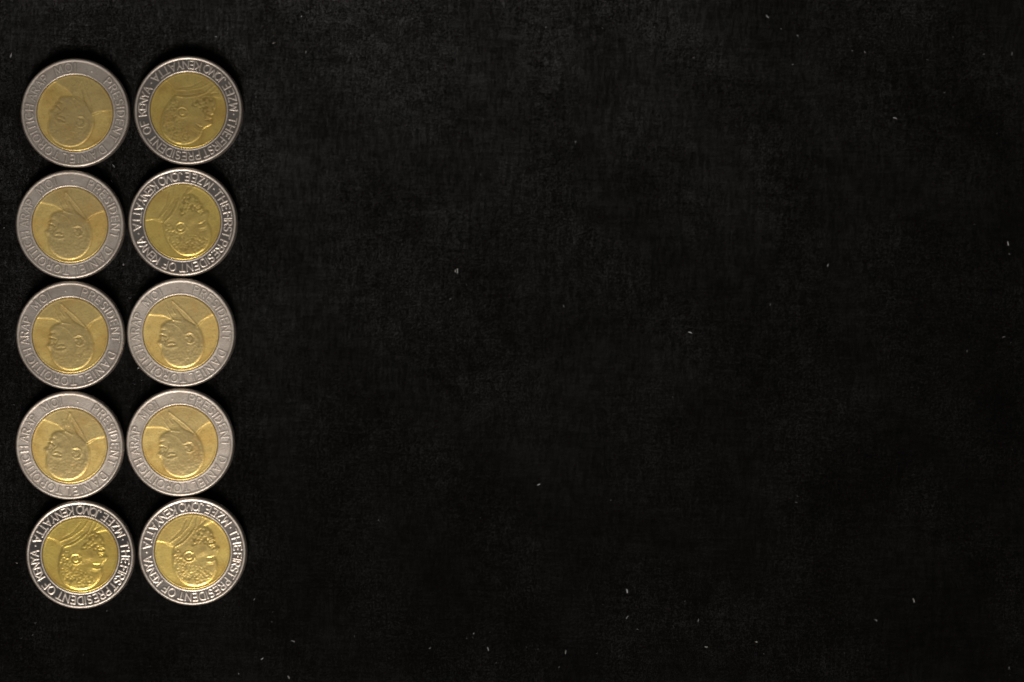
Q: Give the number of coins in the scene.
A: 10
